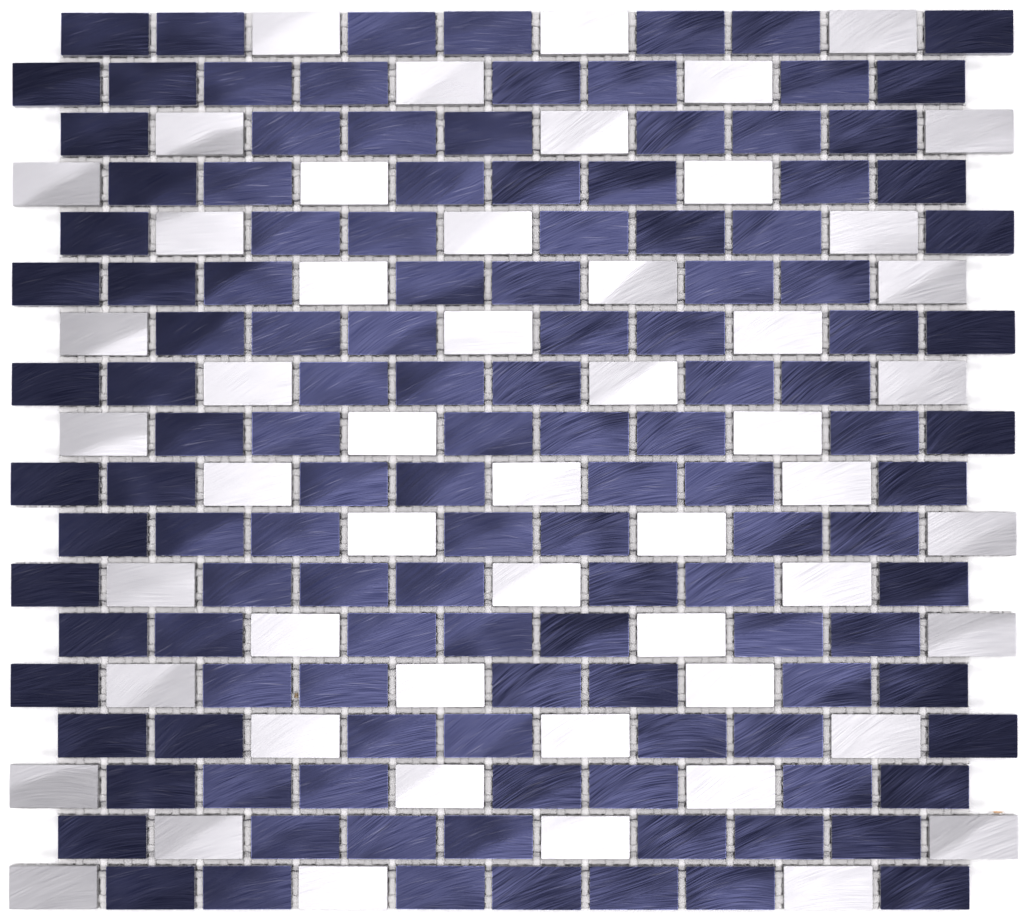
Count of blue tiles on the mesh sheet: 127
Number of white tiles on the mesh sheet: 53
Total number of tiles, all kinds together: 180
